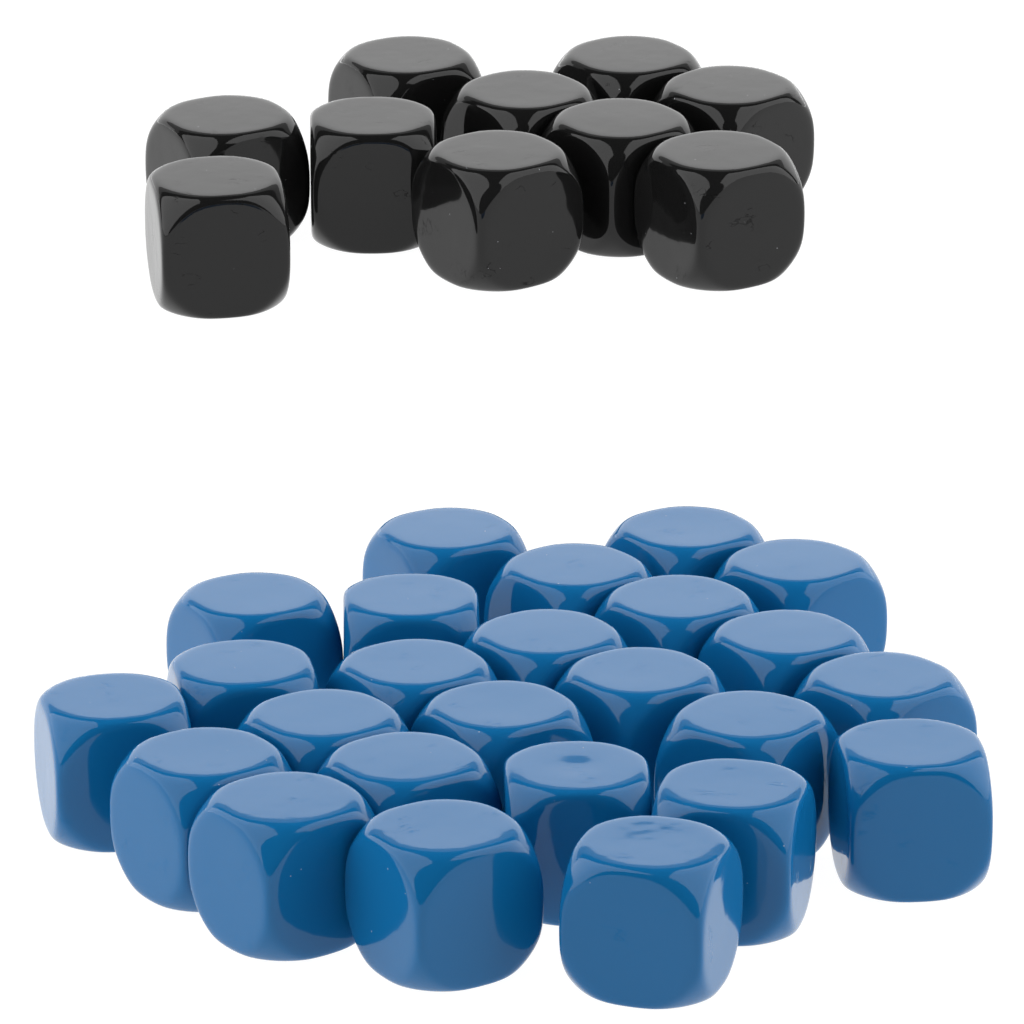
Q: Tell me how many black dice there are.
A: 10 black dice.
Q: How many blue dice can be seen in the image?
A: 25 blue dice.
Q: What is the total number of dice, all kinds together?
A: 35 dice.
